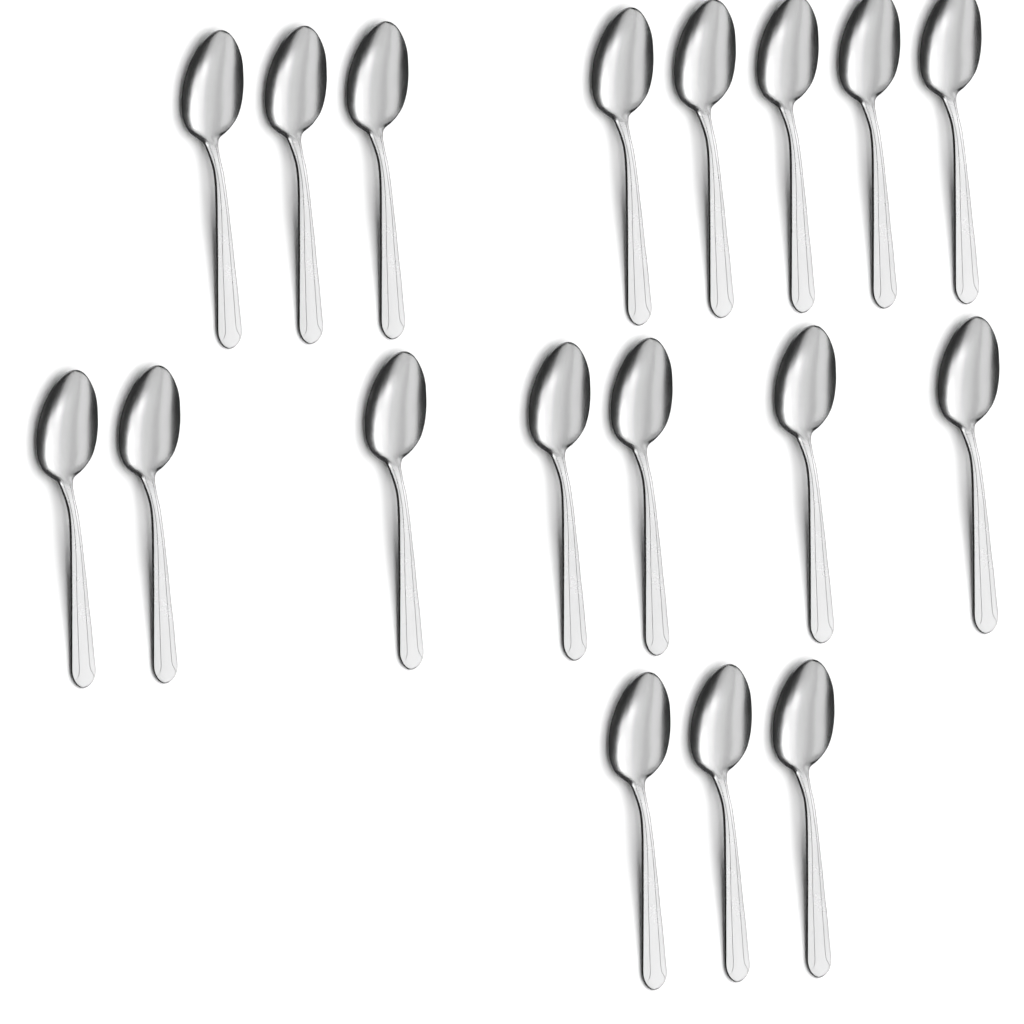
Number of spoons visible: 18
